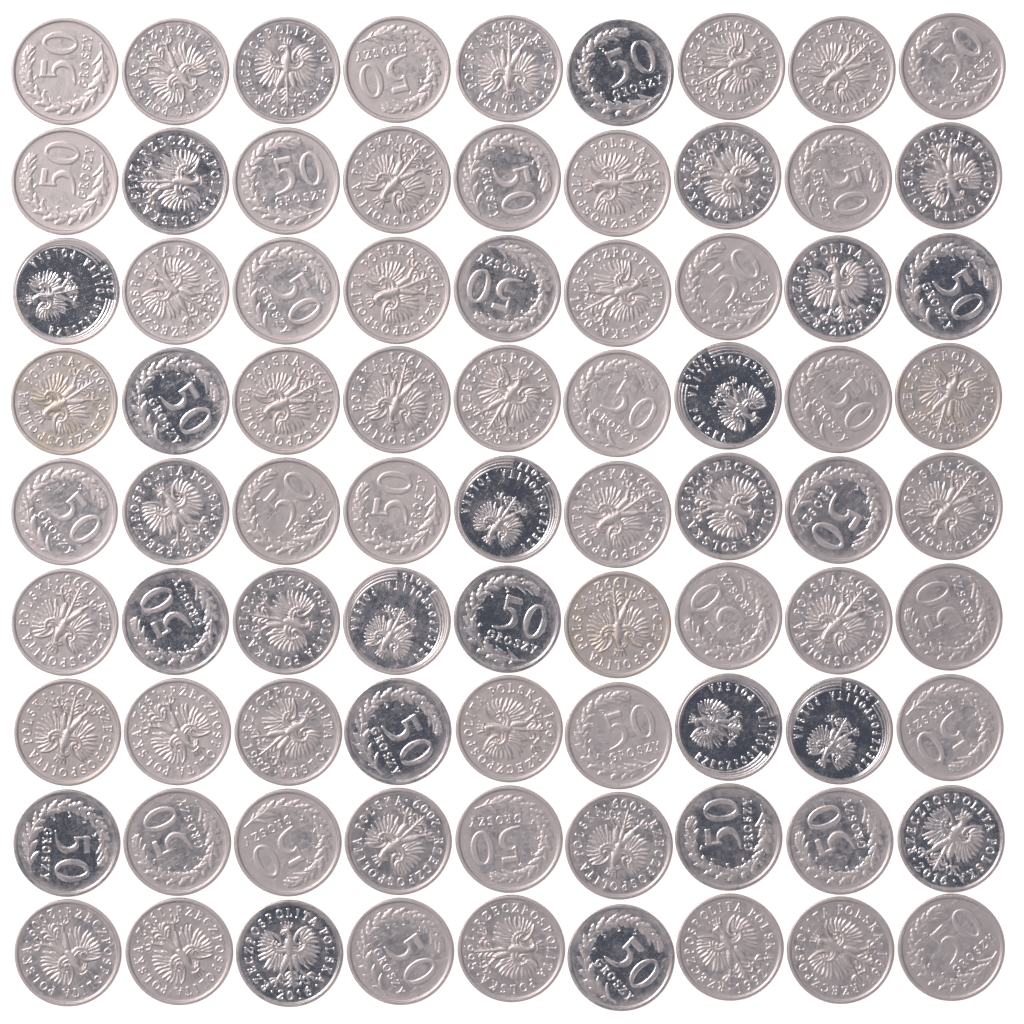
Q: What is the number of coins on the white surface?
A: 81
